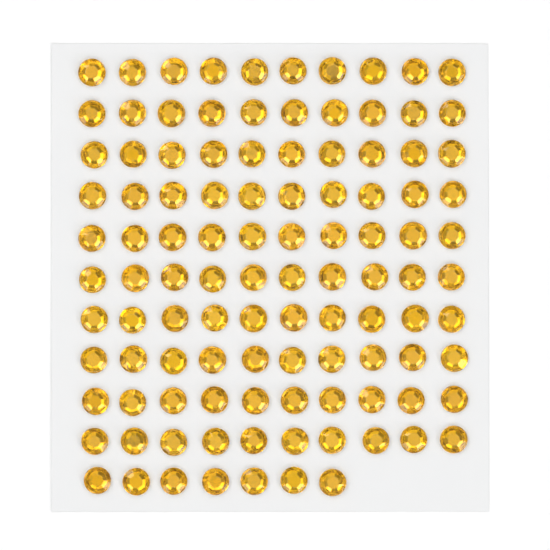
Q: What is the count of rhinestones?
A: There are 107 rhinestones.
